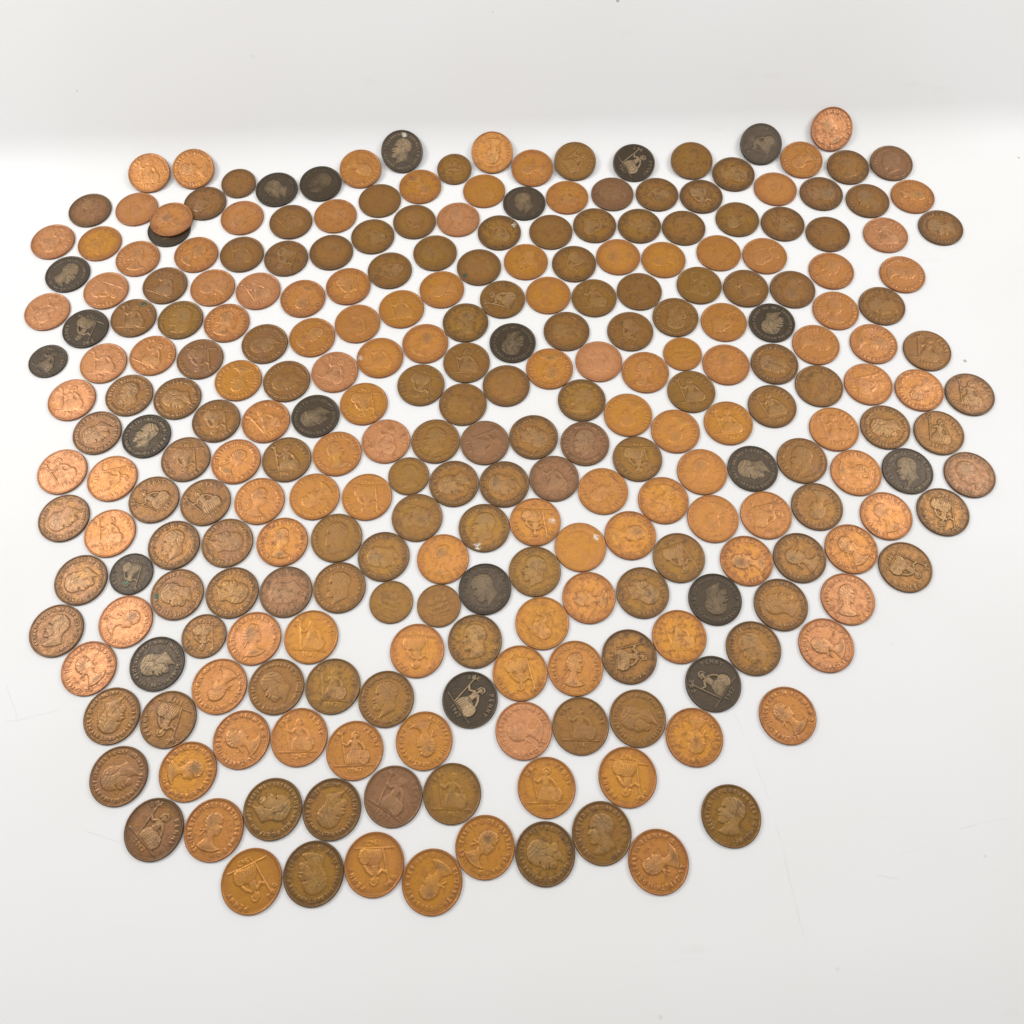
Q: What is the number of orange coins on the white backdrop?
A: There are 117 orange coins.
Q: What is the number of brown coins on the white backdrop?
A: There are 127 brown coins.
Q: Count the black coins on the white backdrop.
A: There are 22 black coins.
